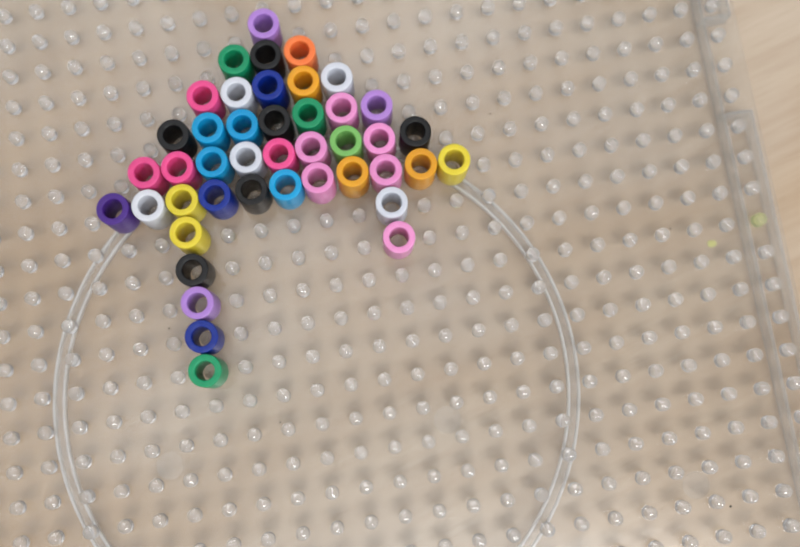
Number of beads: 43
